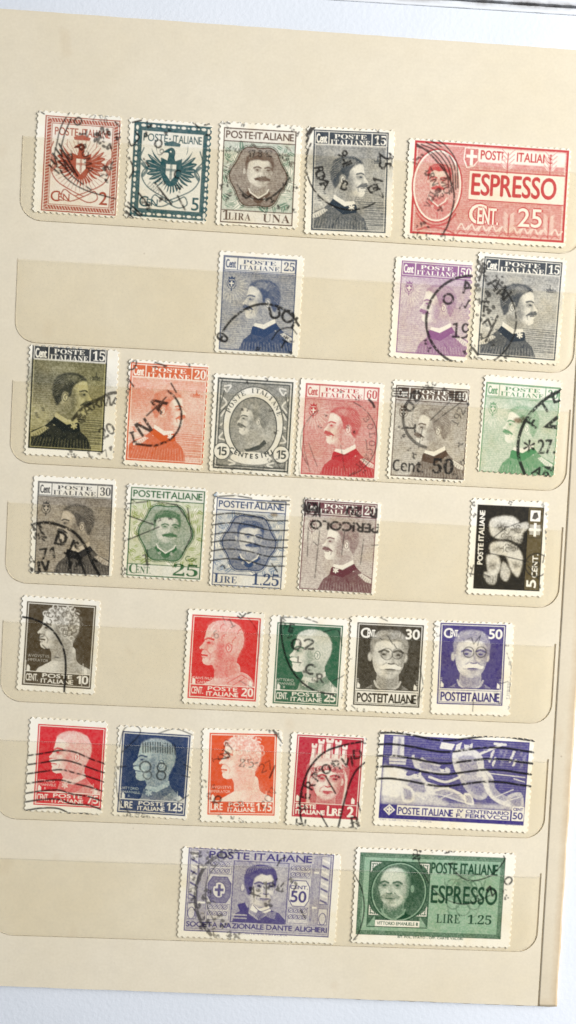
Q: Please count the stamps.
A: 31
